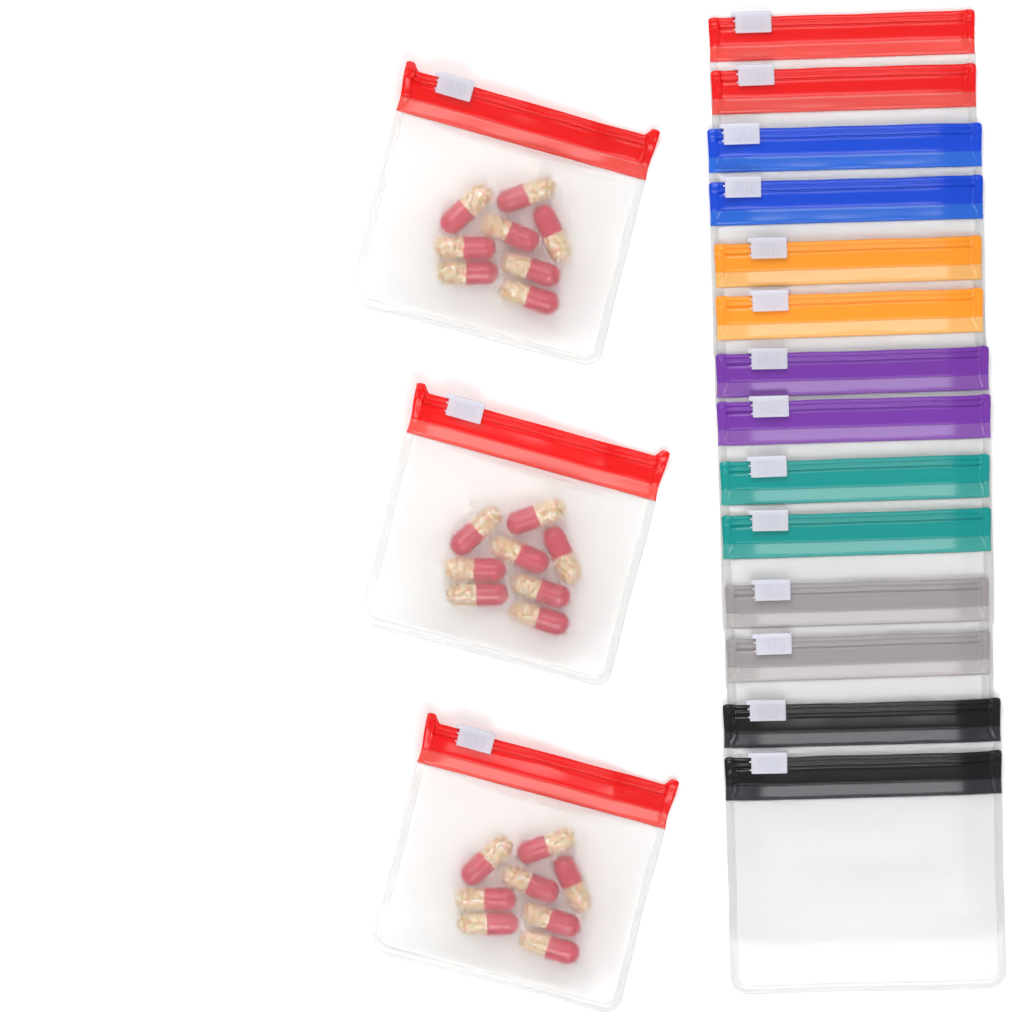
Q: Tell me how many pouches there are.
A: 17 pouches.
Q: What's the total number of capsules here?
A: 24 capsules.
